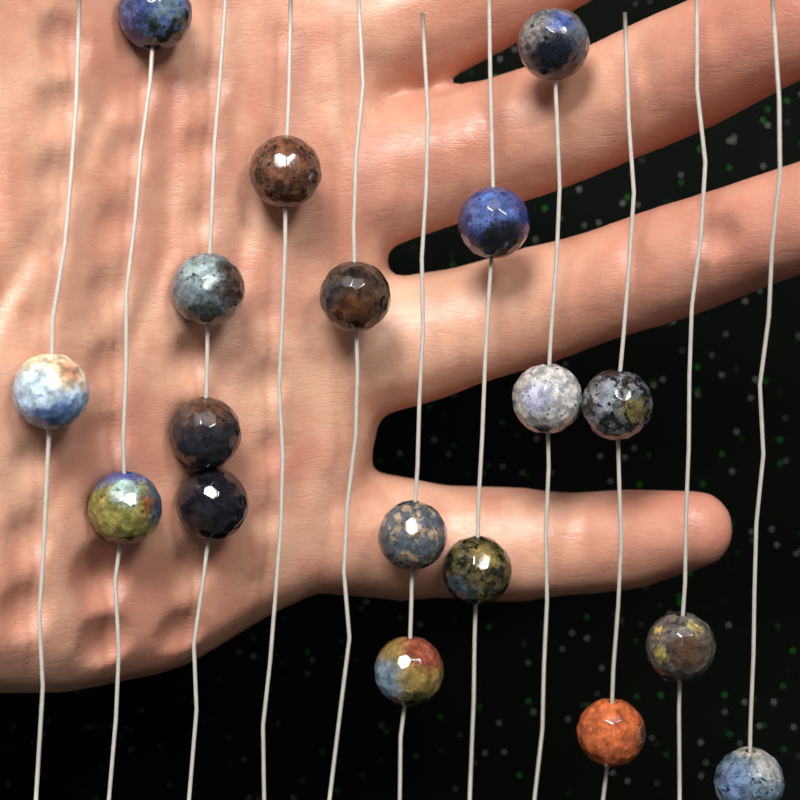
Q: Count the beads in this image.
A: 18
